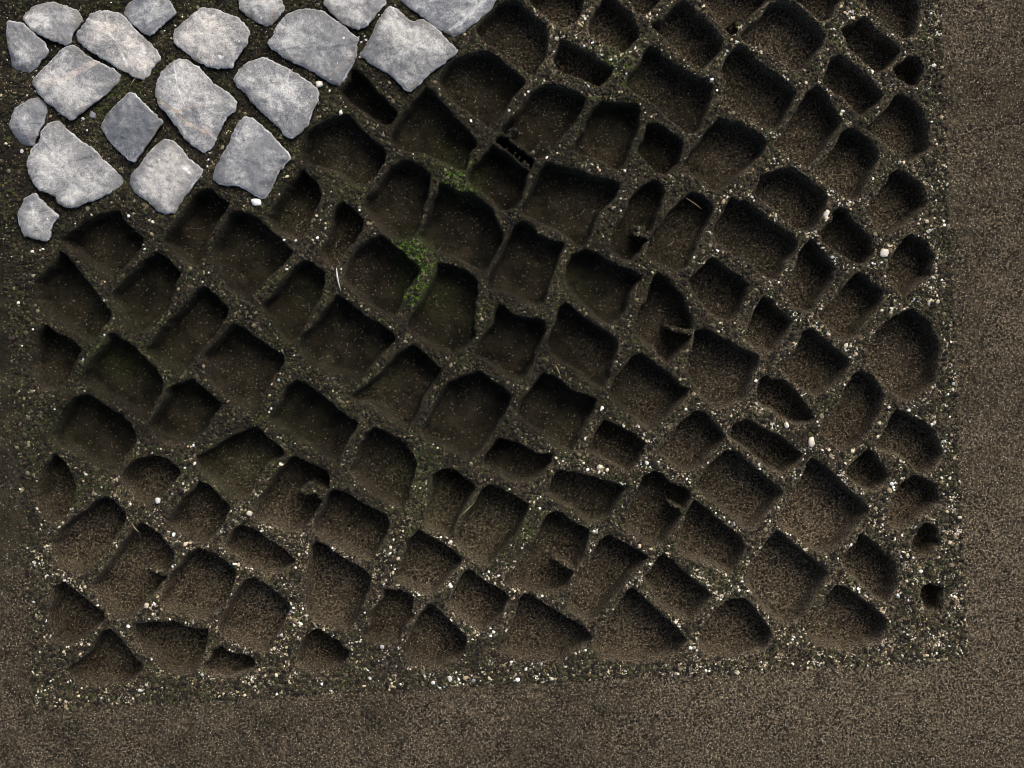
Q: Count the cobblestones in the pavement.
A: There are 19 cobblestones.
